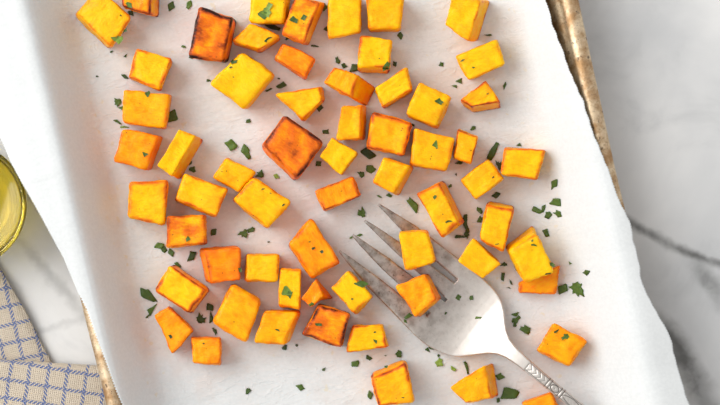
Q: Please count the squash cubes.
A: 61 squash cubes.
